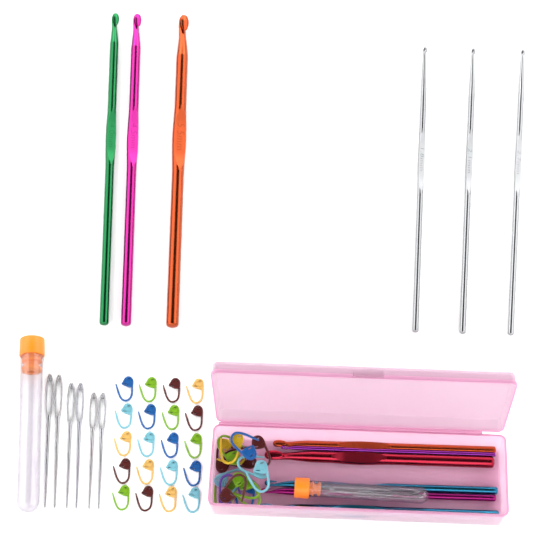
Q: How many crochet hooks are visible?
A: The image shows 12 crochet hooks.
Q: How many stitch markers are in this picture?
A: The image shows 36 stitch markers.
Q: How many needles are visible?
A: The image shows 10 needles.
